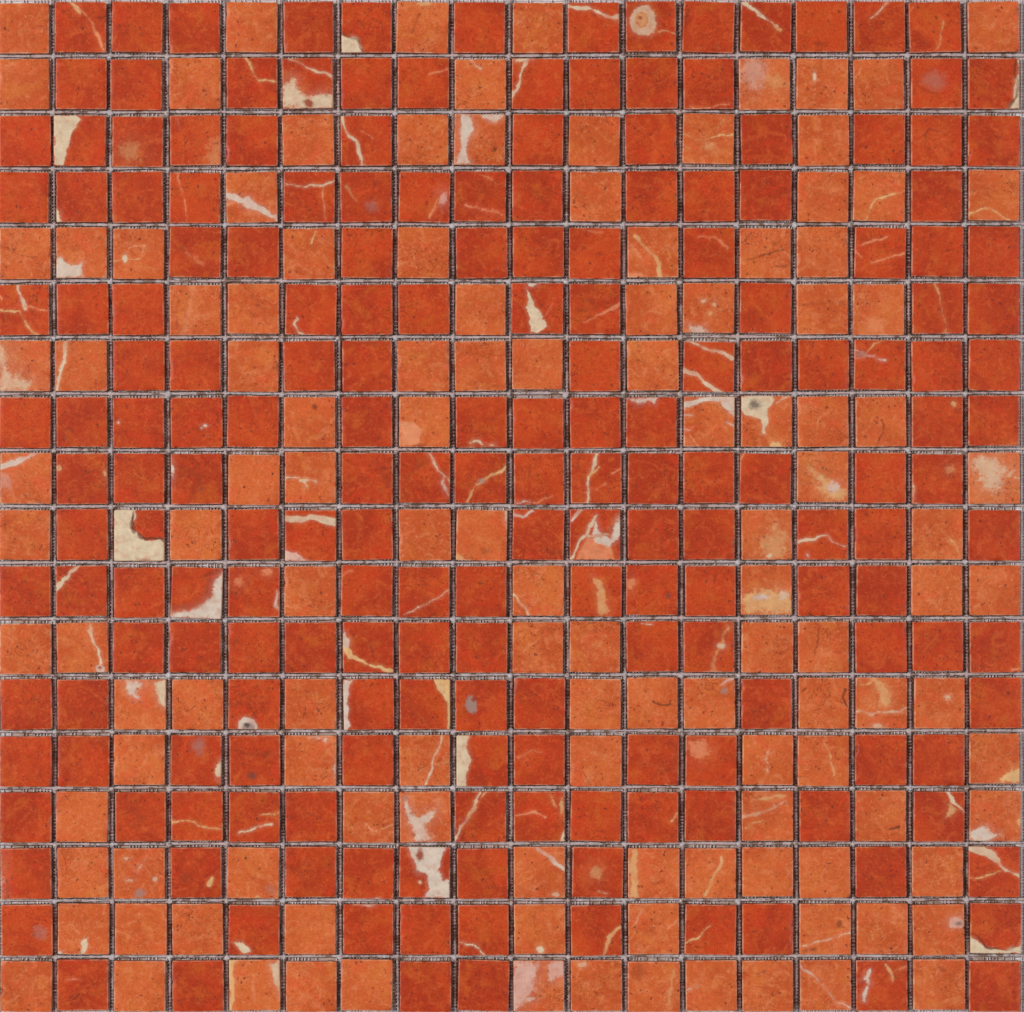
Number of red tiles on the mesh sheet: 200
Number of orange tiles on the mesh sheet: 124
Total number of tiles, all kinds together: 324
